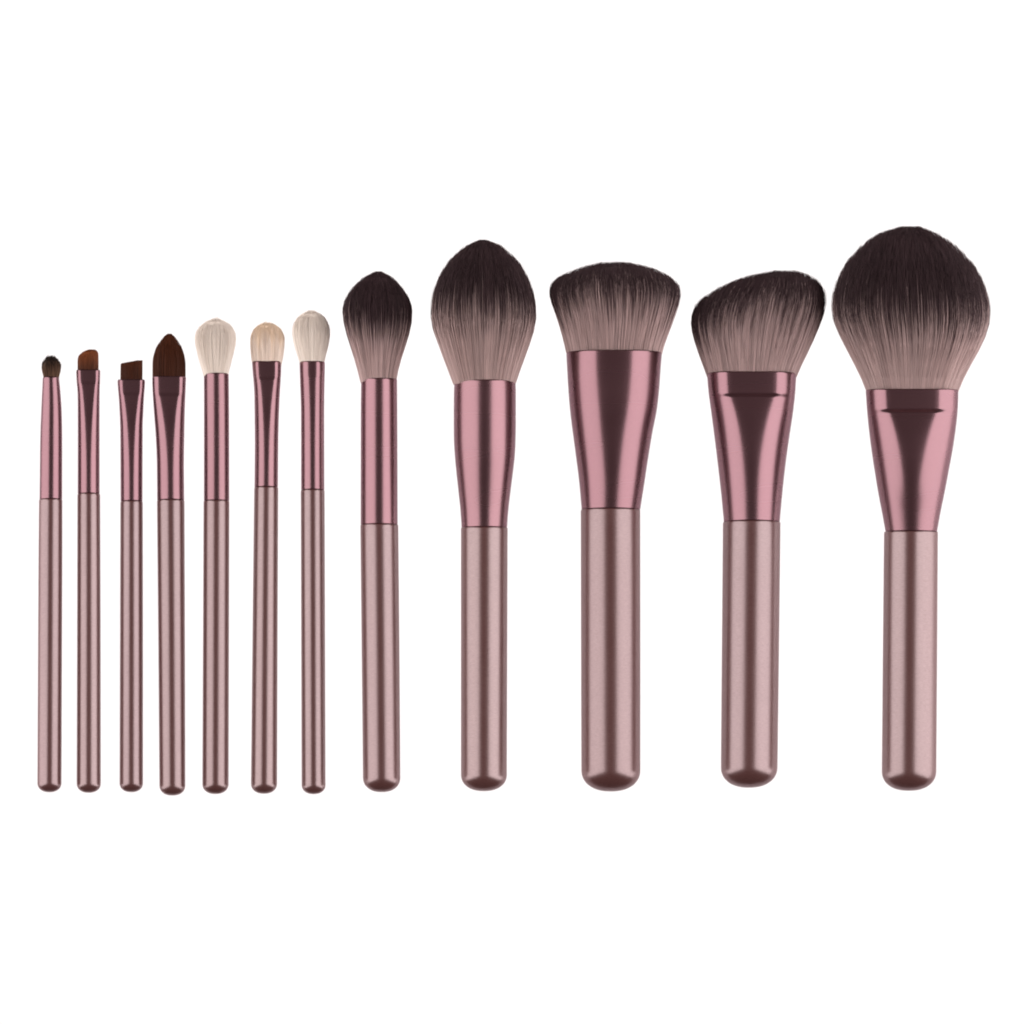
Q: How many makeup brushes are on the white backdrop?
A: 12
